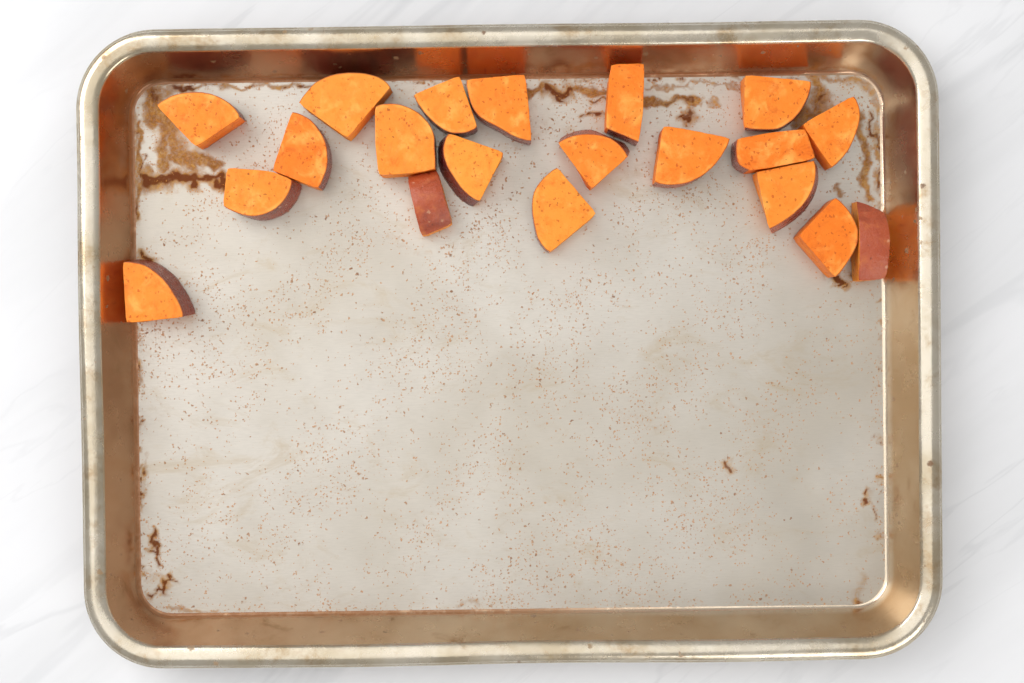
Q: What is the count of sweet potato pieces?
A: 20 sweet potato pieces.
